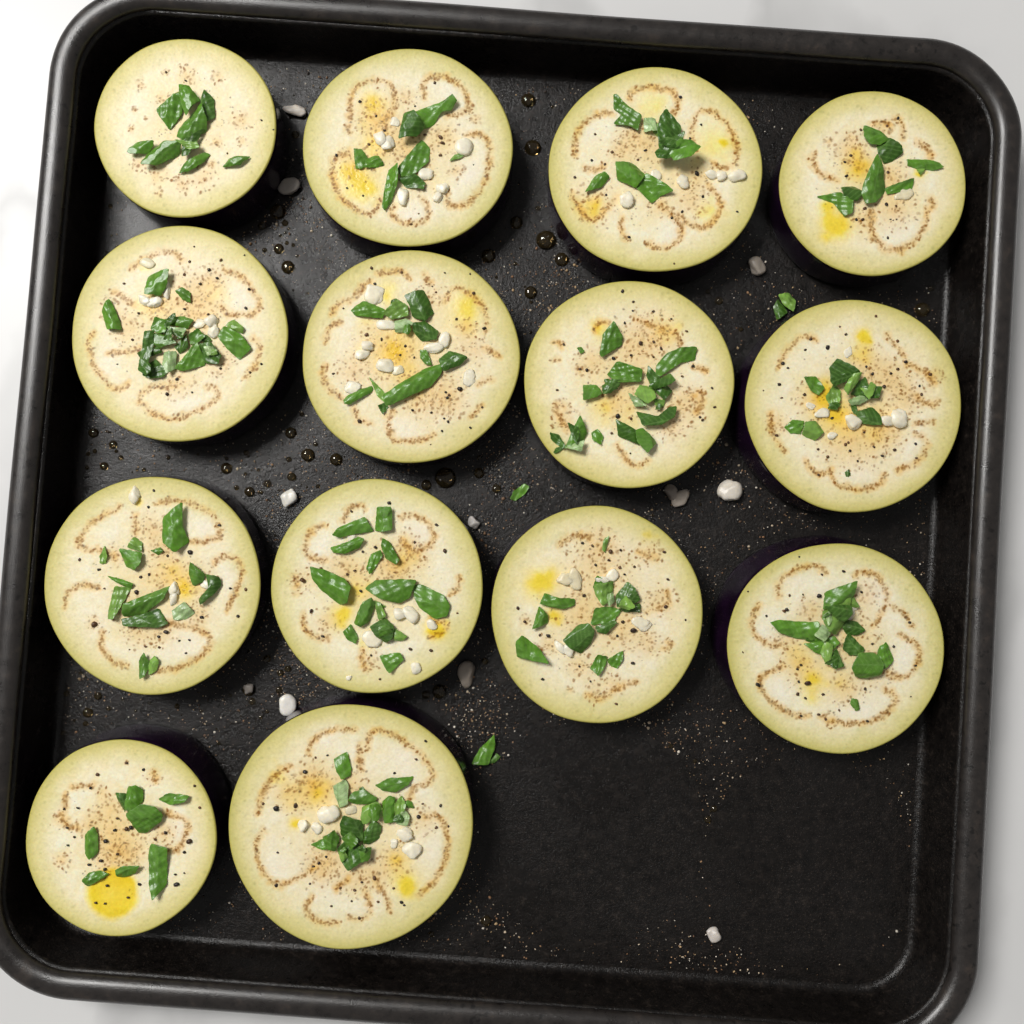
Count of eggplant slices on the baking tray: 14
